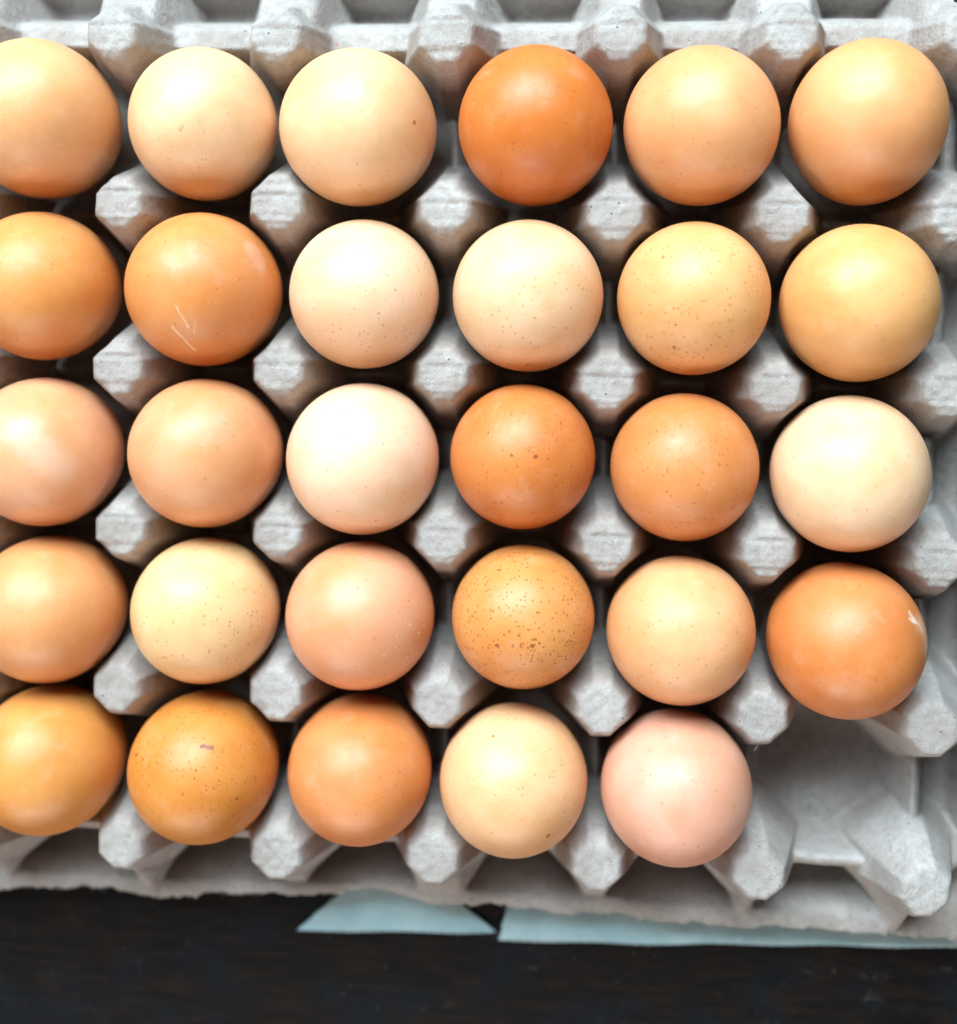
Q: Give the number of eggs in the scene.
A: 29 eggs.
